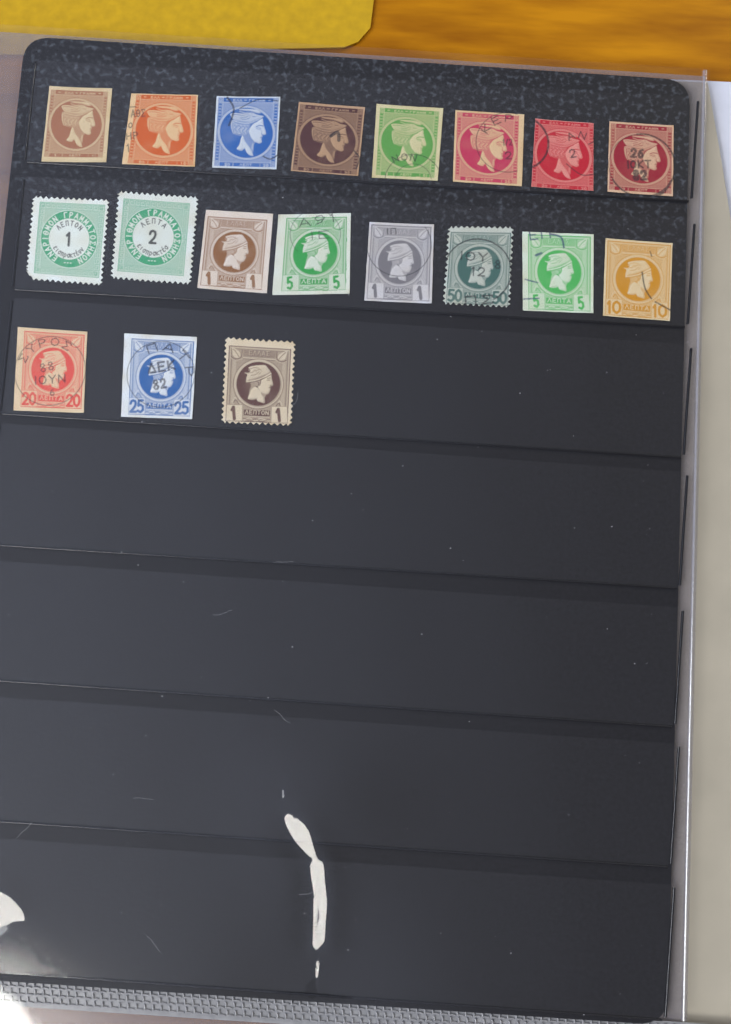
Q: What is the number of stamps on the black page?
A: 19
